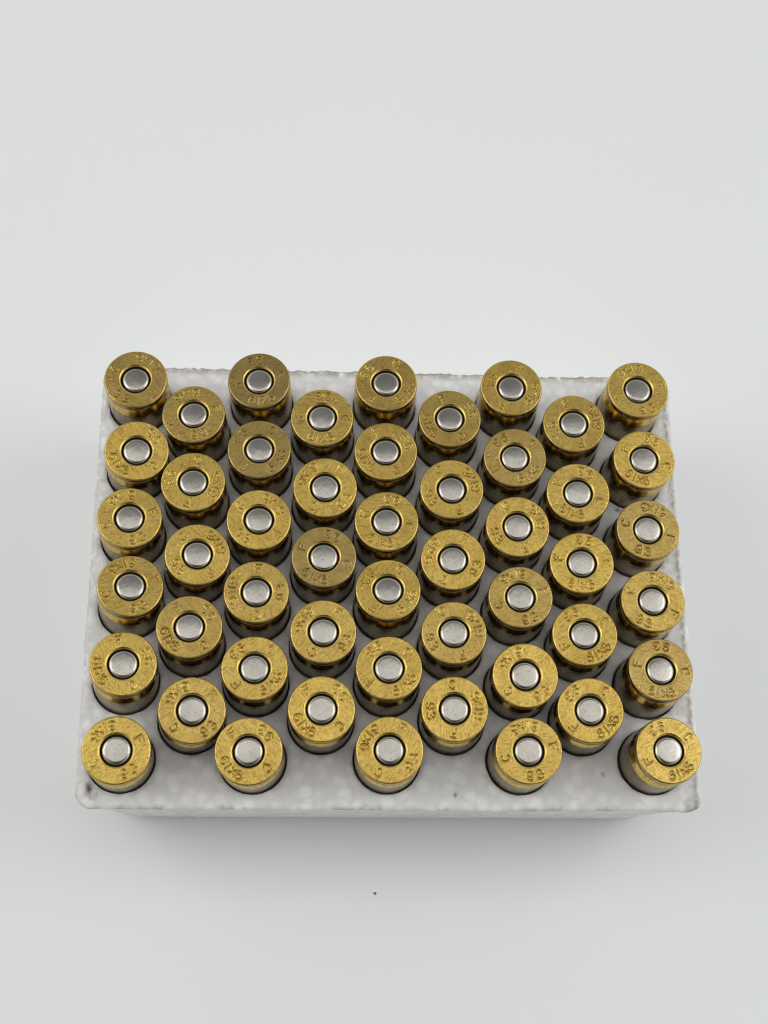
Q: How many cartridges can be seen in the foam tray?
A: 50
